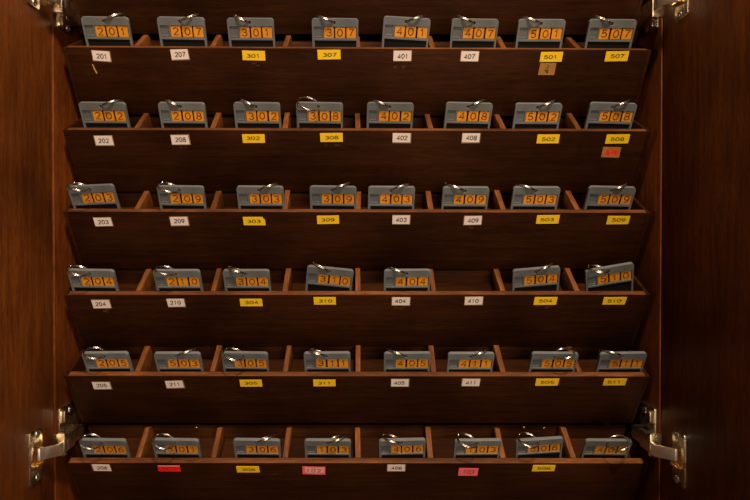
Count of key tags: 47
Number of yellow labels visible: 22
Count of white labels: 22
